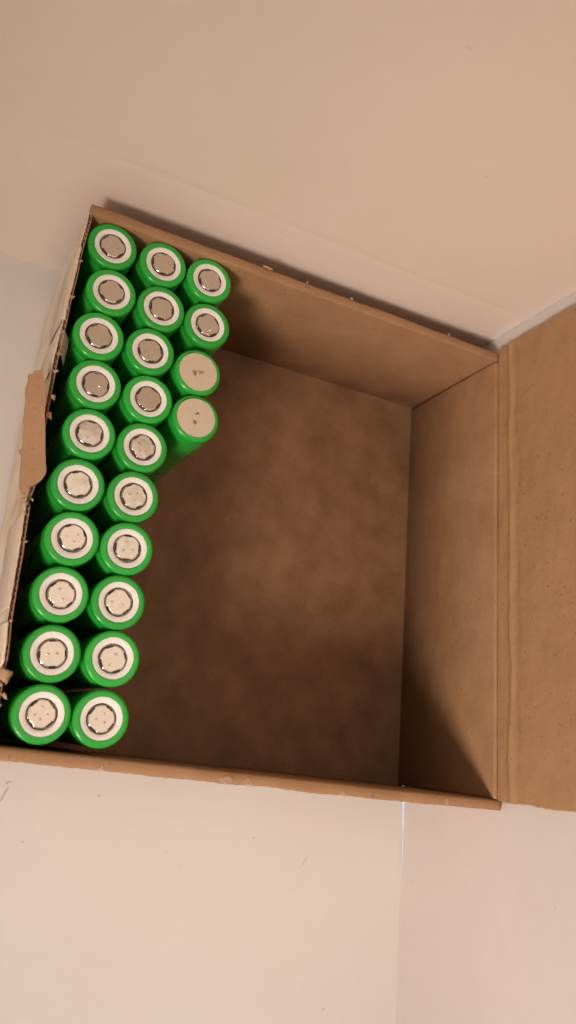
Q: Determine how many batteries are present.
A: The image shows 24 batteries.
